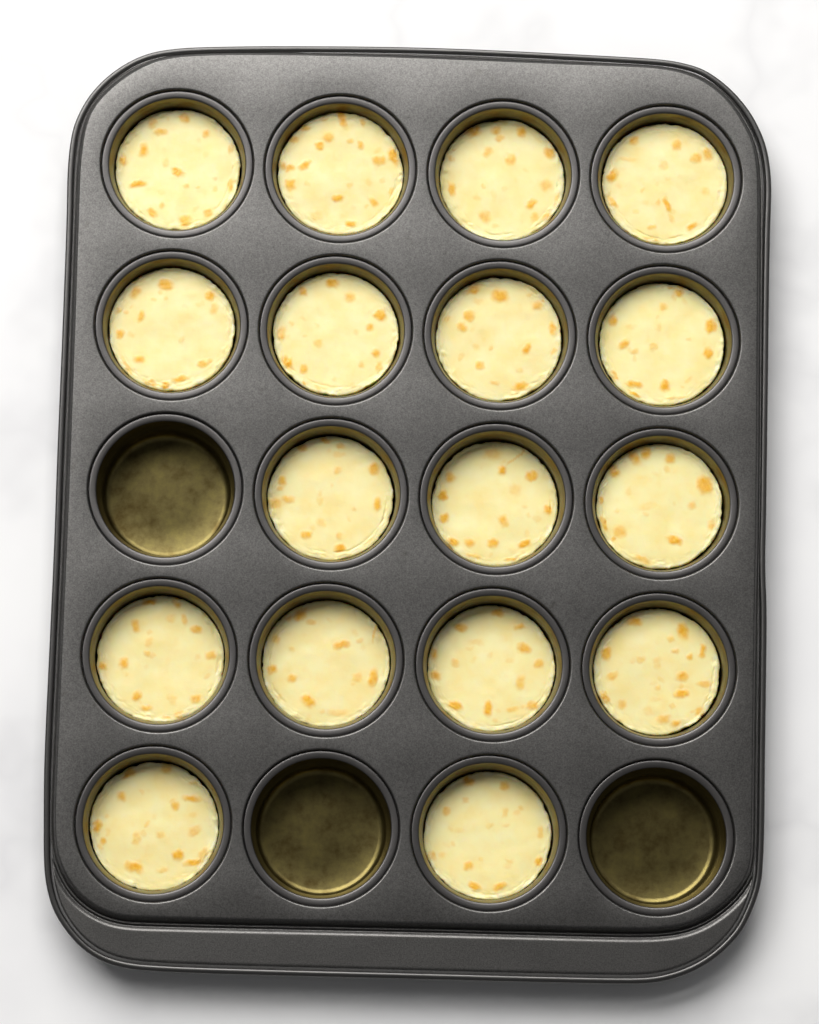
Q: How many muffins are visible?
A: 17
